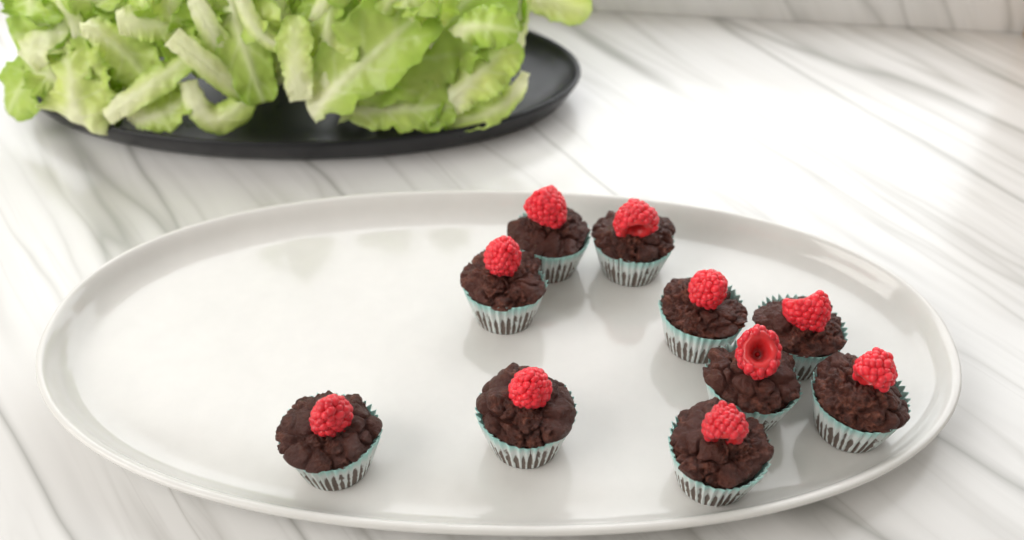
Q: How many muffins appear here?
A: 10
